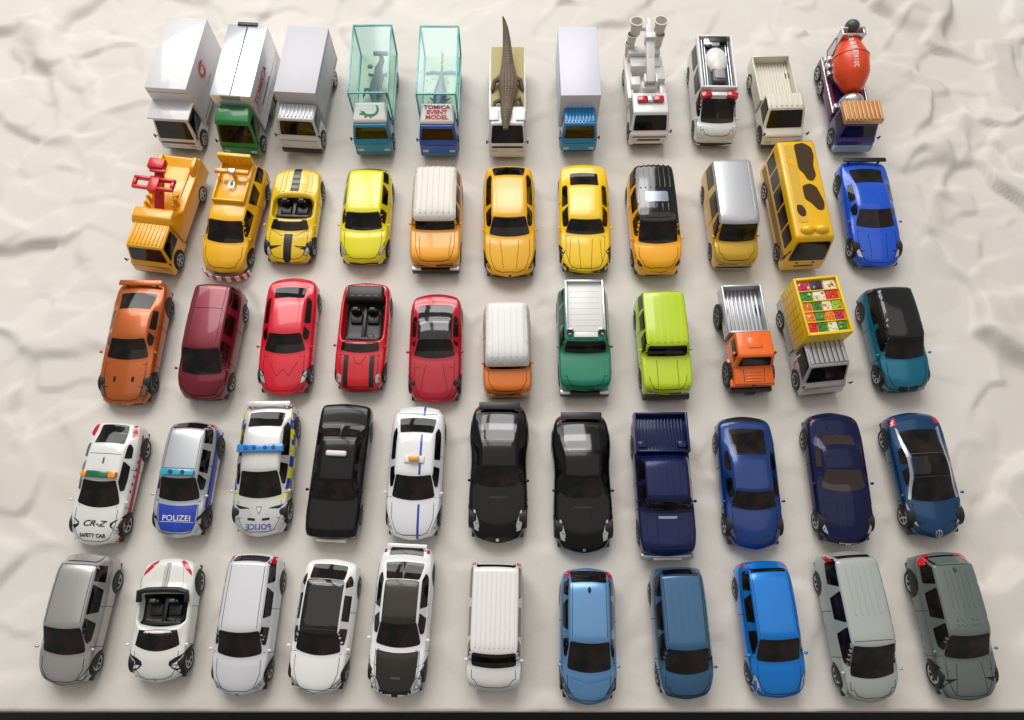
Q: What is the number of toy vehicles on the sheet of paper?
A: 55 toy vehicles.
